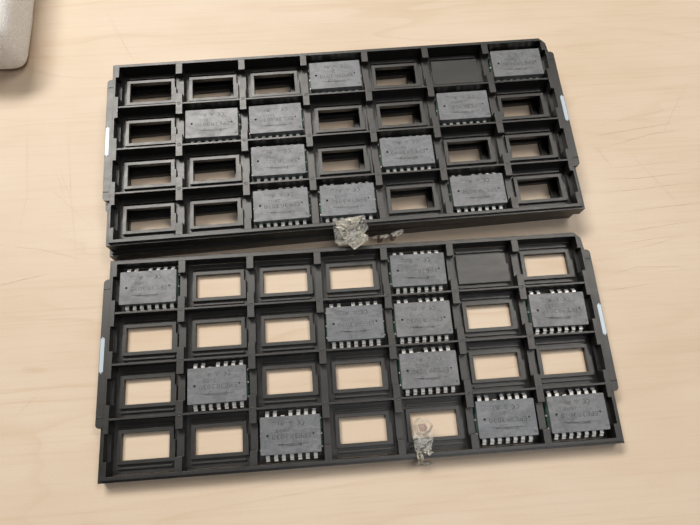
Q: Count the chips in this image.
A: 20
